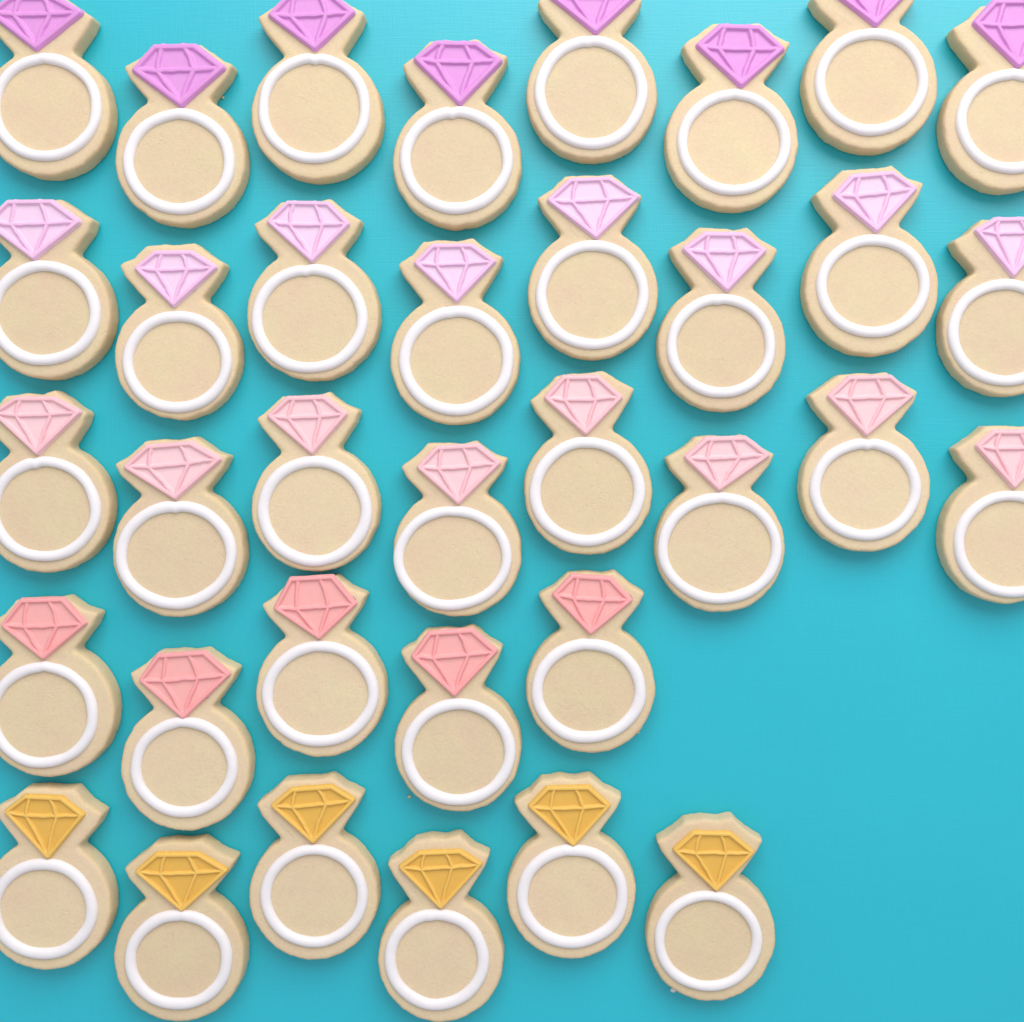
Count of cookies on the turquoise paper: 35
